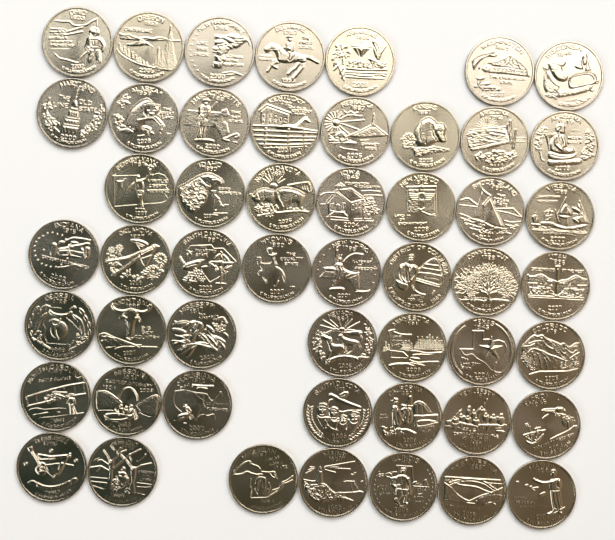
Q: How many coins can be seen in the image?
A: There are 51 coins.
